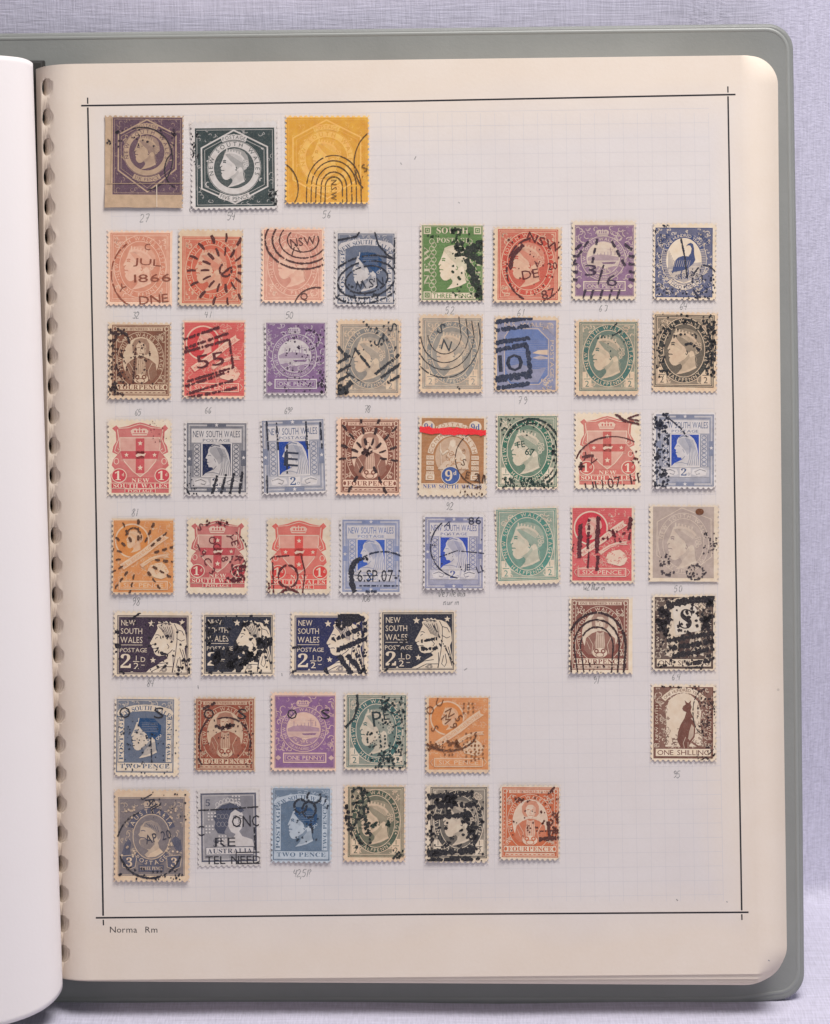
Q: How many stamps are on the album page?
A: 53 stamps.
